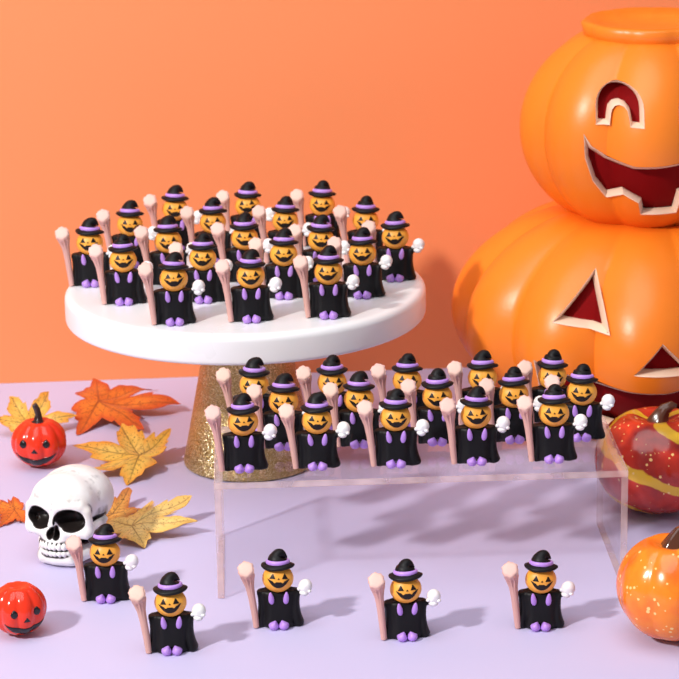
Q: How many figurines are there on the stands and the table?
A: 39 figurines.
